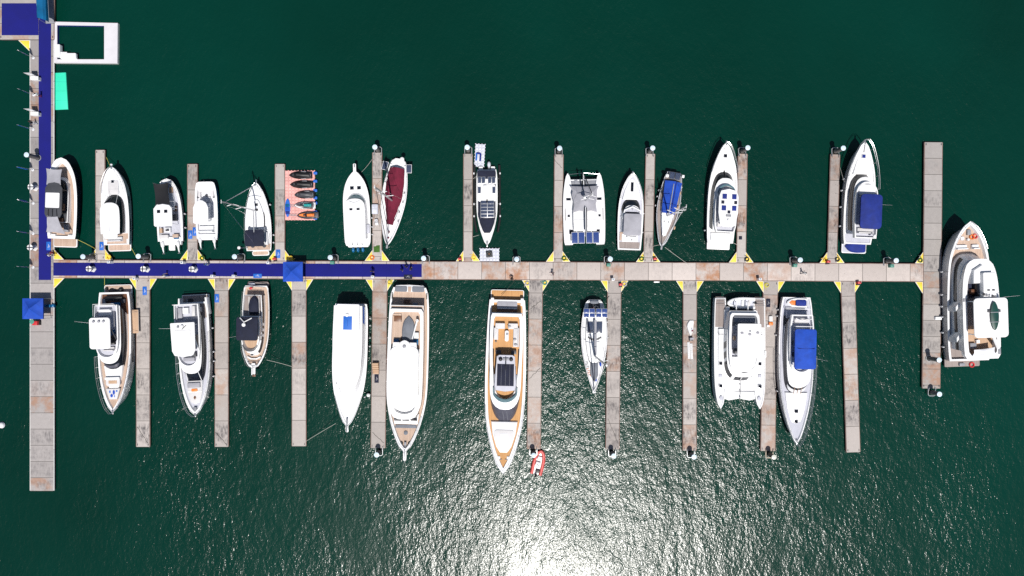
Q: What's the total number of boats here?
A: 24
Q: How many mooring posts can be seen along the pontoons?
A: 23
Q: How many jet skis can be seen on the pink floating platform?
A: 5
